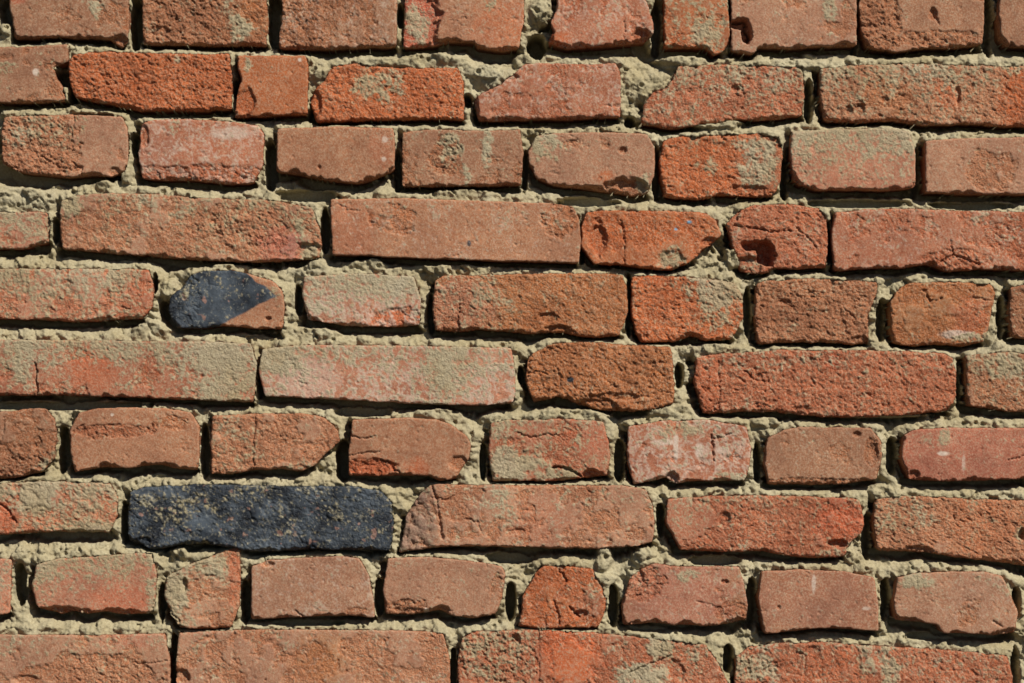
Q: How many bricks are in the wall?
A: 69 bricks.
